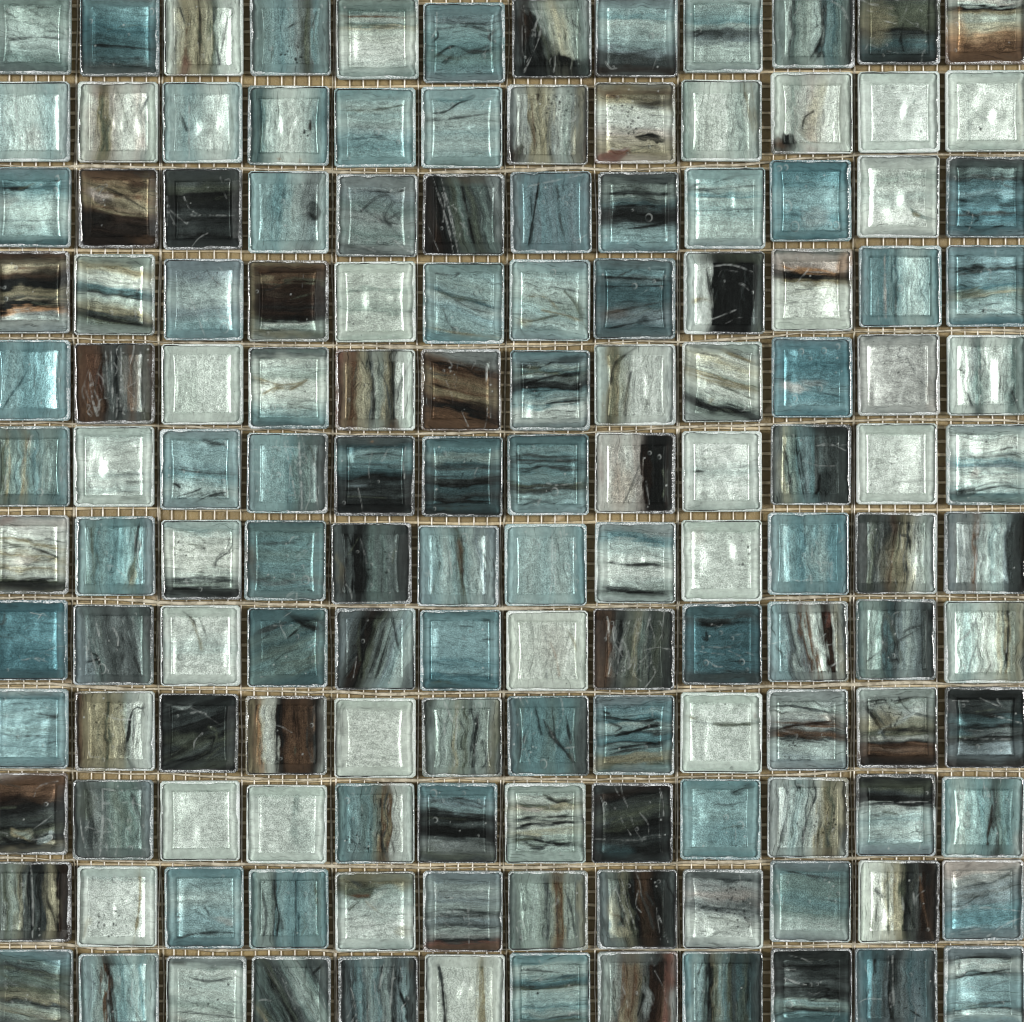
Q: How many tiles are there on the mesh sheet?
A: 144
